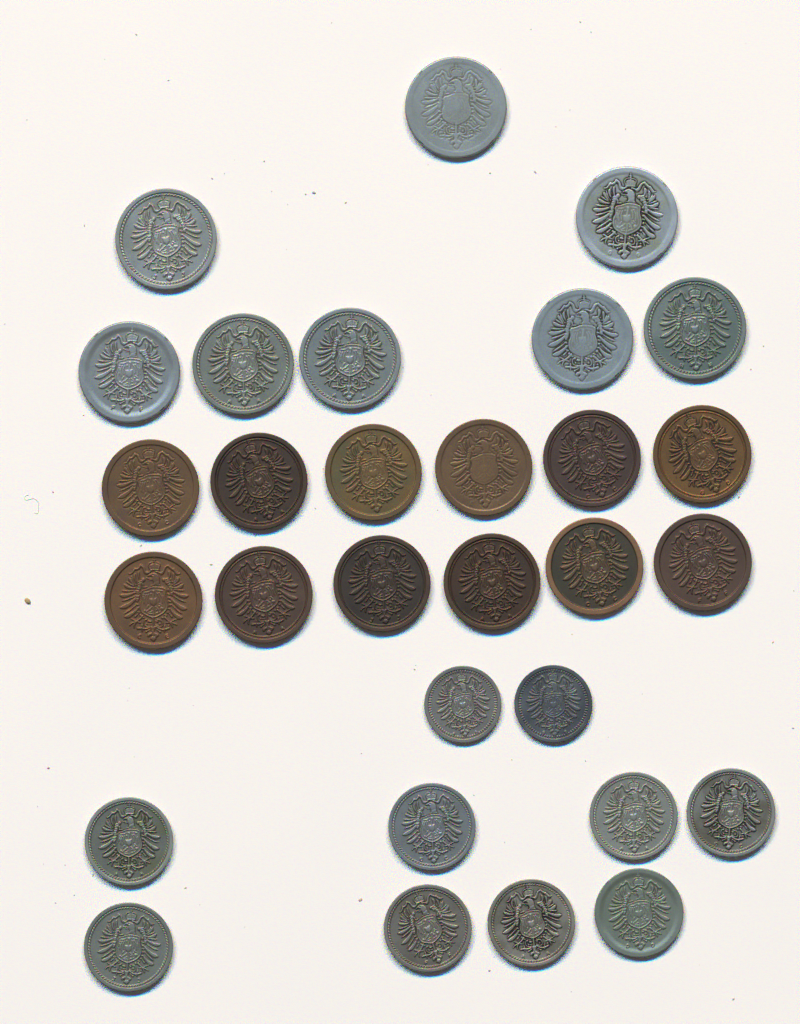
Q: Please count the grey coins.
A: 18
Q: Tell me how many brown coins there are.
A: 12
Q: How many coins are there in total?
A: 30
